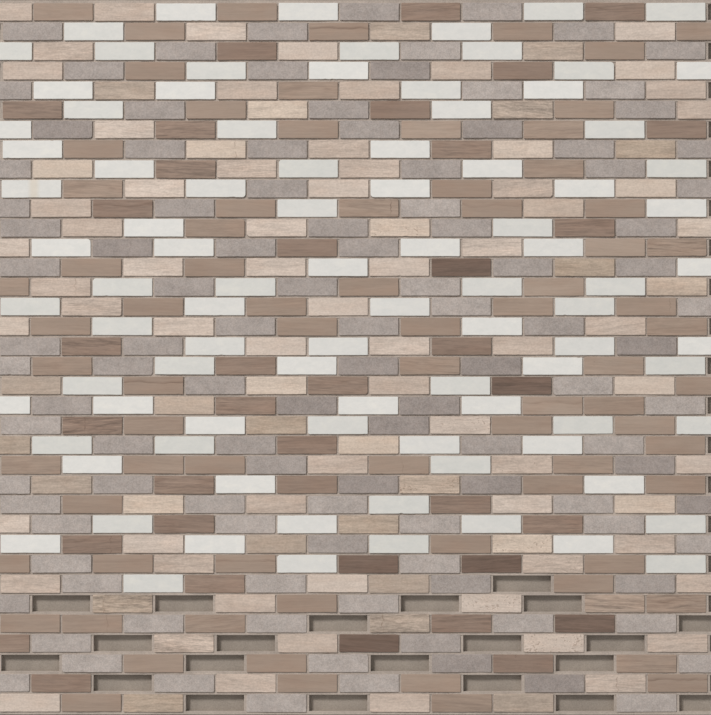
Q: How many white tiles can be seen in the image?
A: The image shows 91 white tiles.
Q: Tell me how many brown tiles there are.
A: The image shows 114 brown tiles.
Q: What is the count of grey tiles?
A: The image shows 110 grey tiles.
